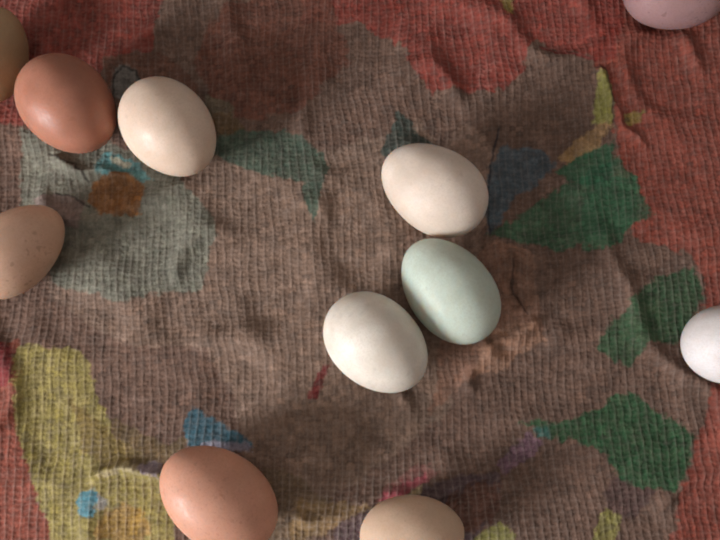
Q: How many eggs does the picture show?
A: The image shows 11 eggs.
